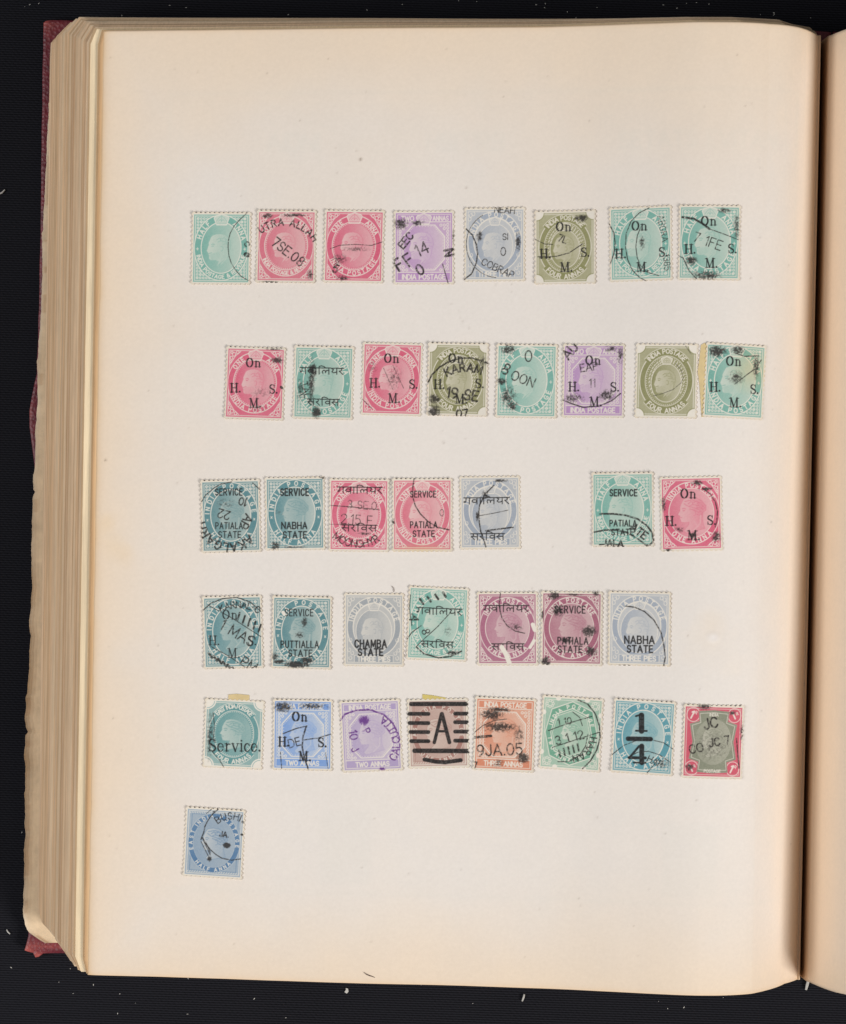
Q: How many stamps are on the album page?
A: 39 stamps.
